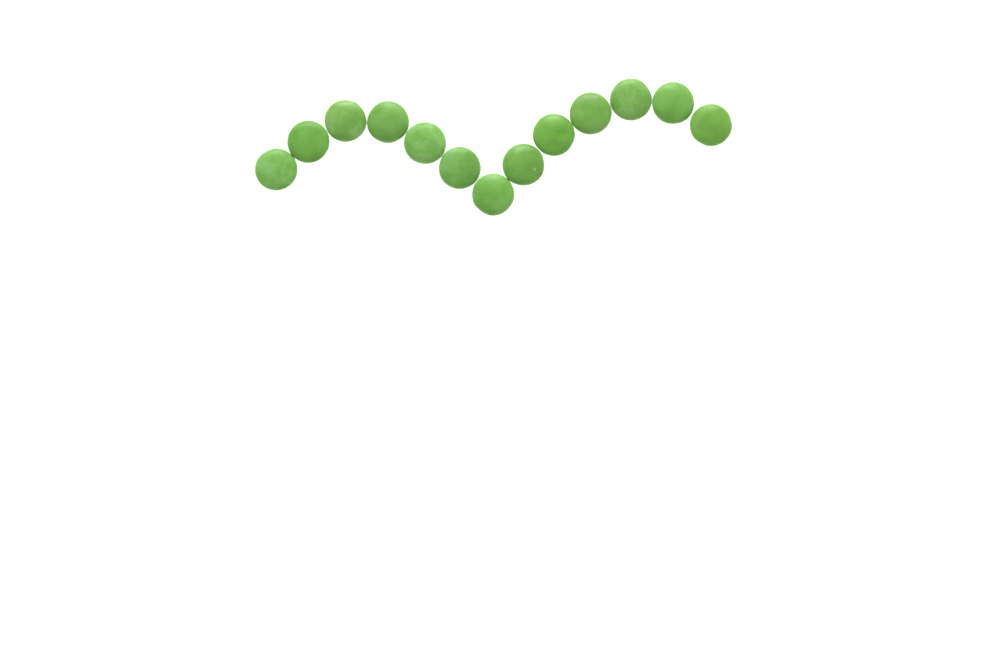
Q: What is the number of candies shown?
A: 13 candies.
